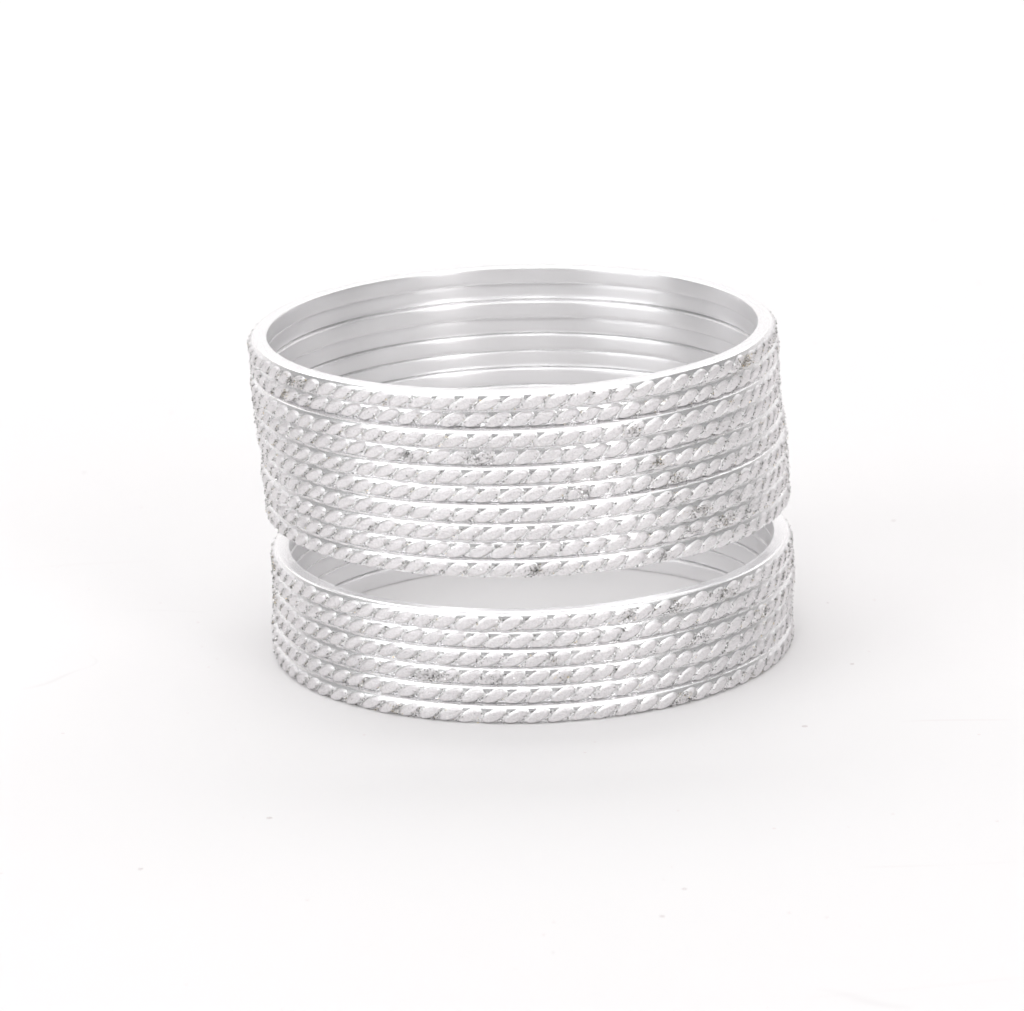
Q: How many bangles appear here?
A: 16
